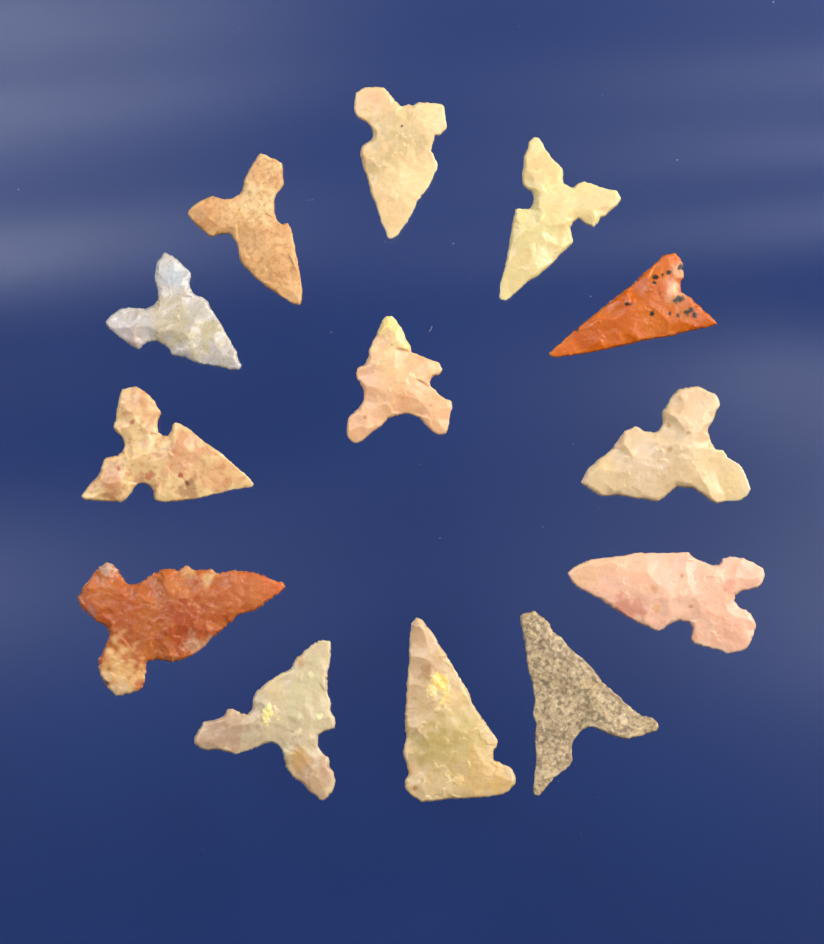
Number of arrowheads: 13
